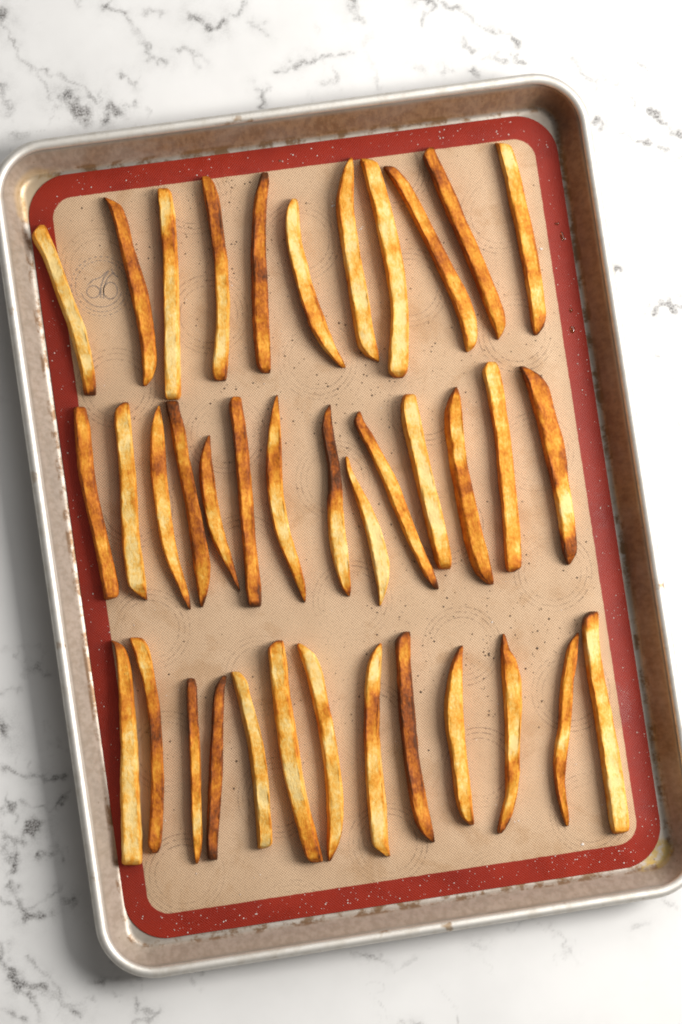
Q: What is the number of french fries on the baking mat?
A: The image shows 38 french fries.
